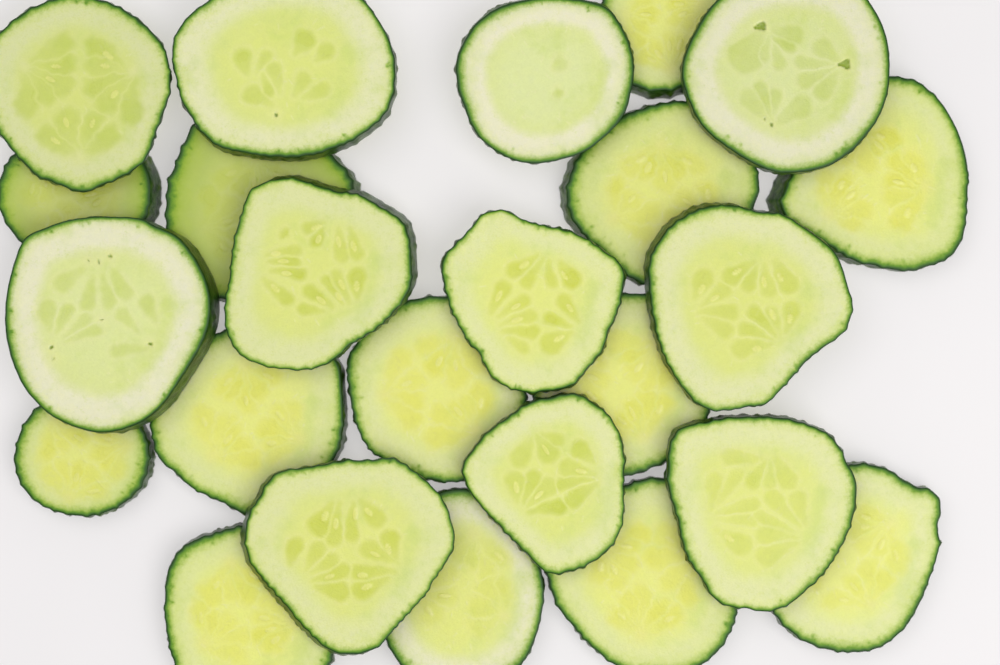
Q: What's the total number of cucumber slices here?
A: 24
